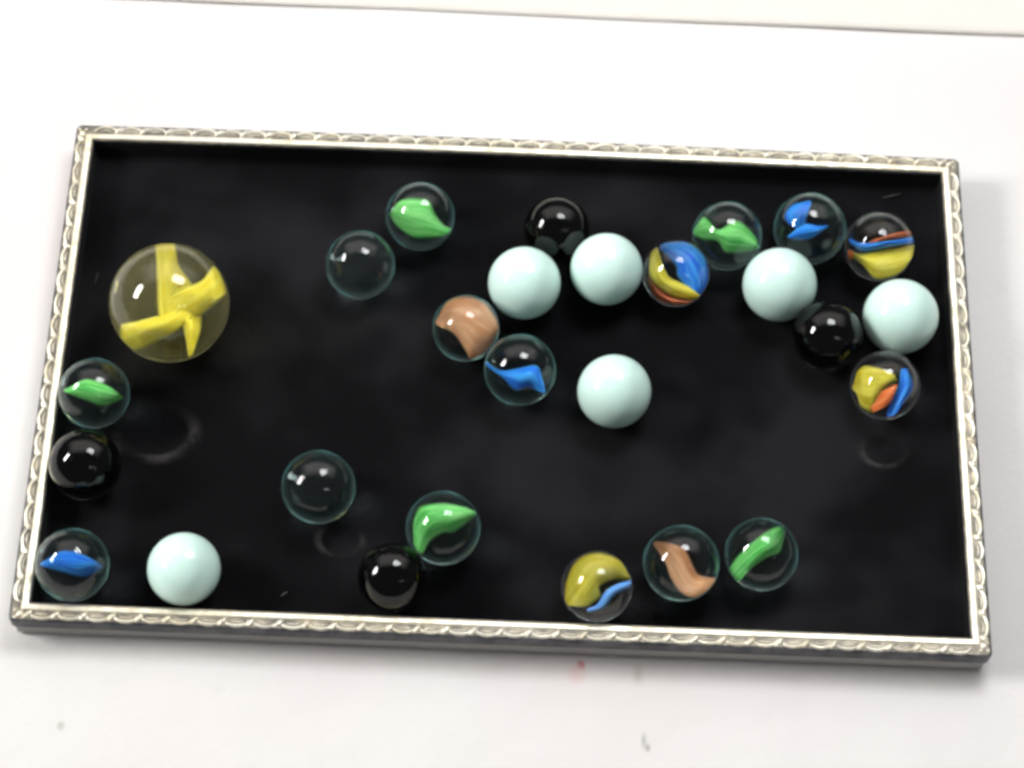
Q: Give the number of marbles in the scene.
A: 27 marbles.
